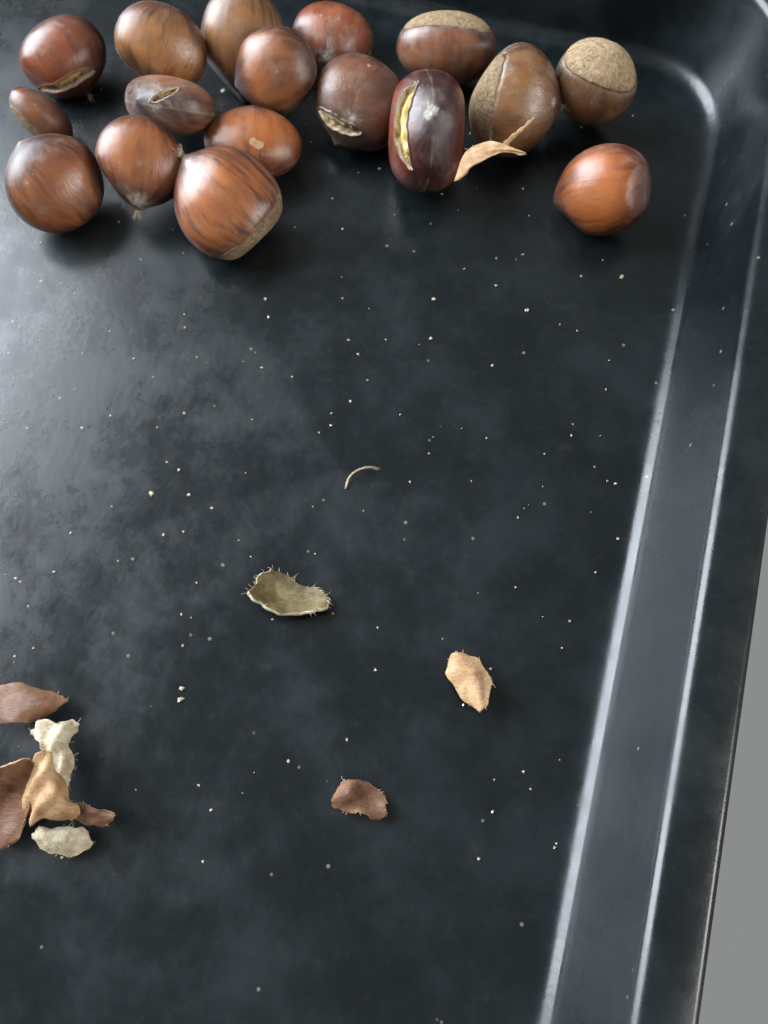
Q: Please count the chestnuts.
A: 17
